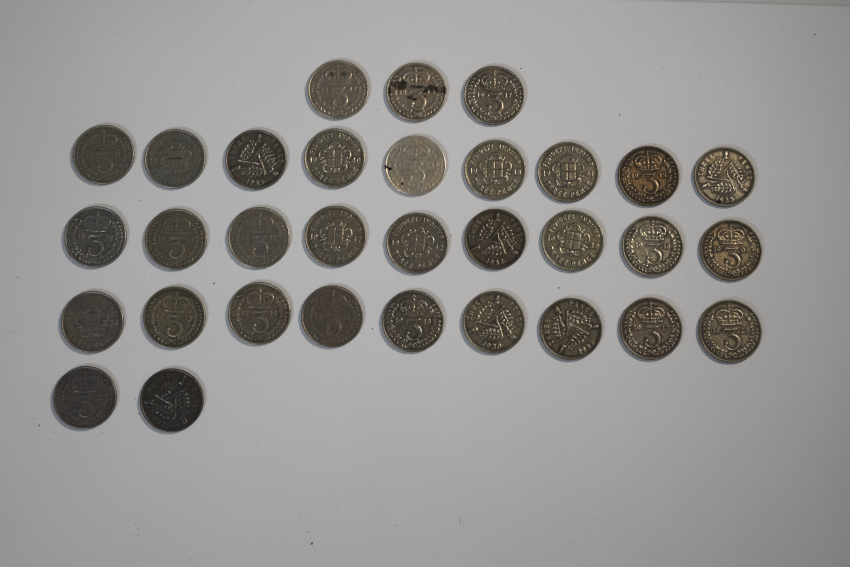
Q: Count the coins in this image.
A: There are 32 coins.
